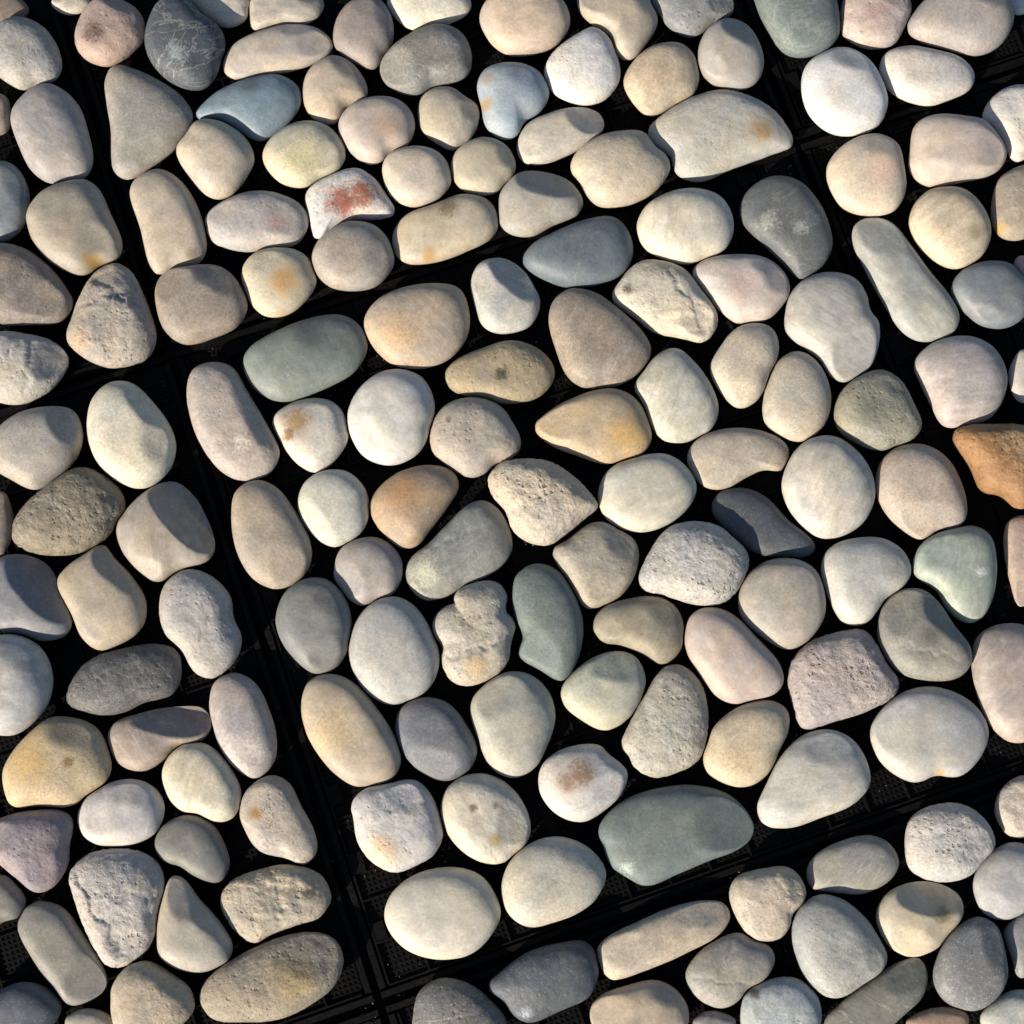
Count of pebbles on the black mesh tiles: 168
